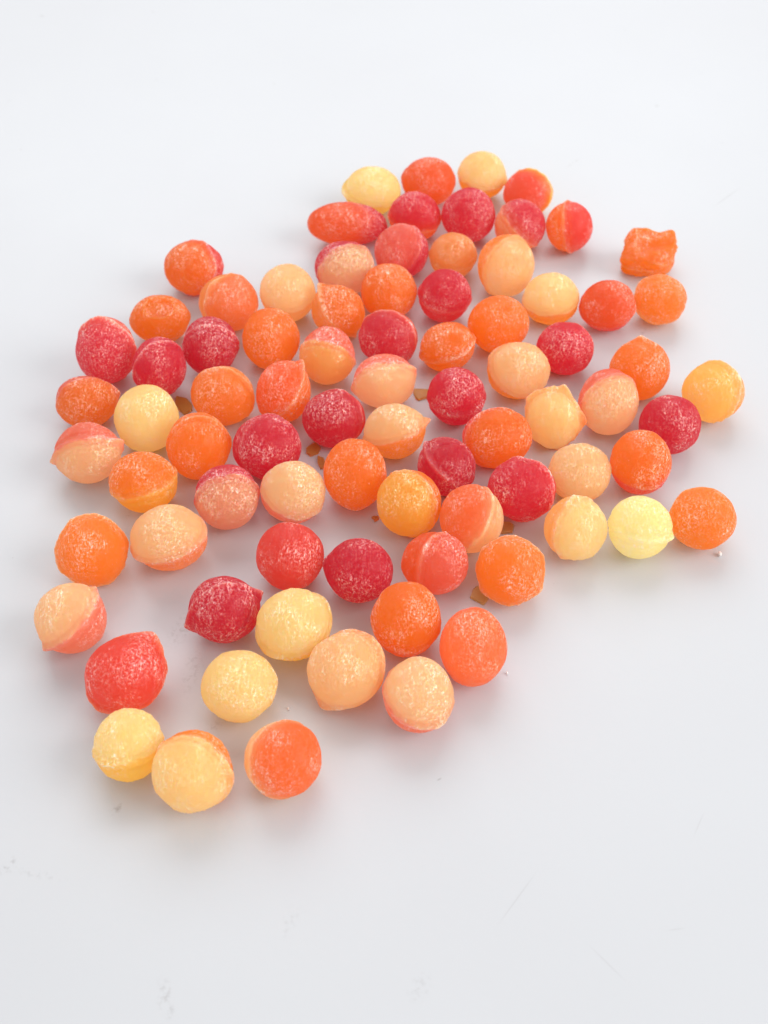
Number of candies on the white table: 82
